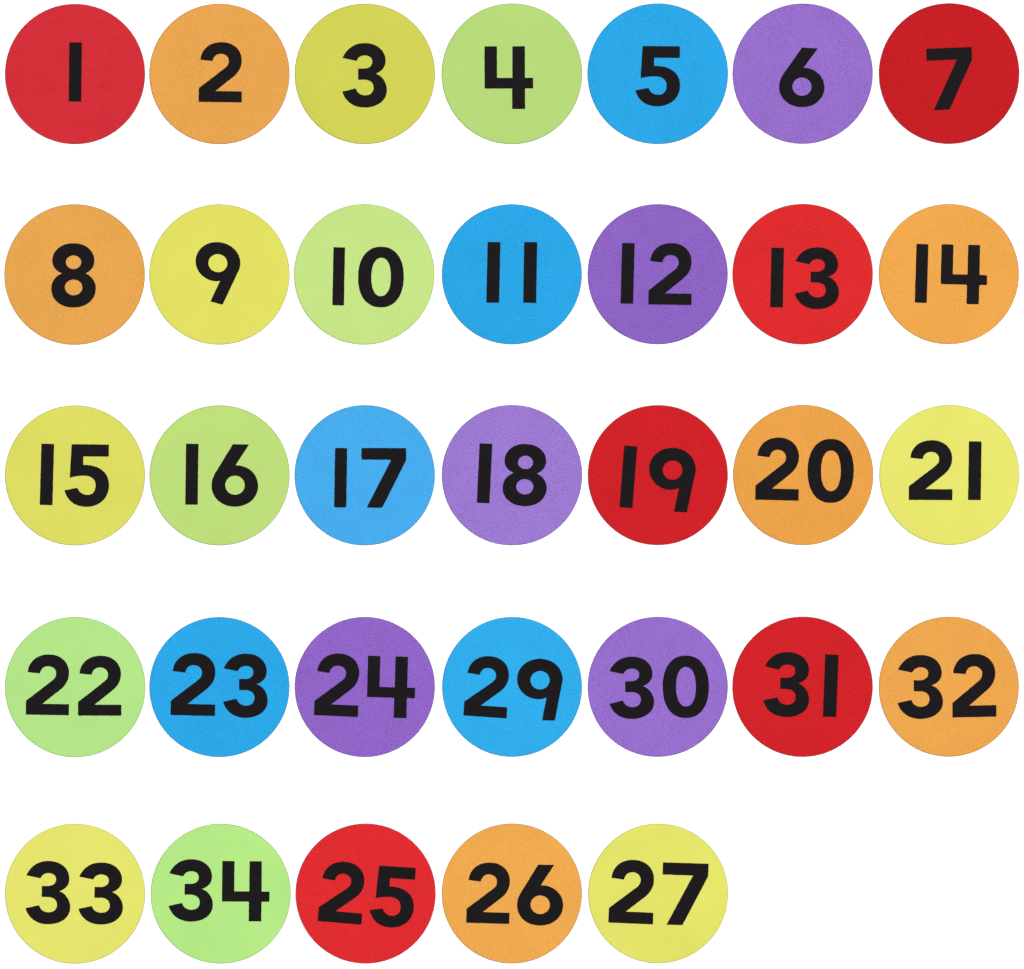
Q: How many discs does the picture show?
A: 33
